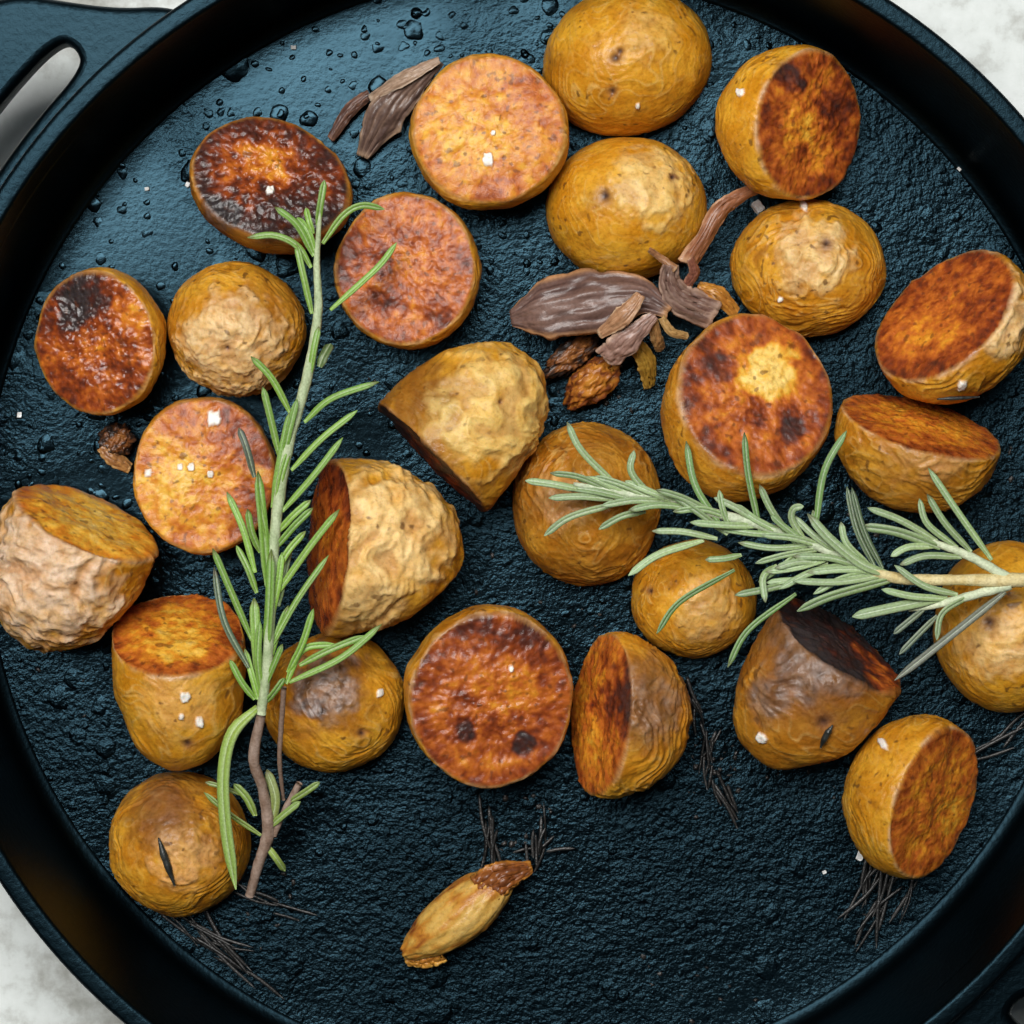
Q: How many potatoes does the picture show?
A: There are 26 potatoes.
